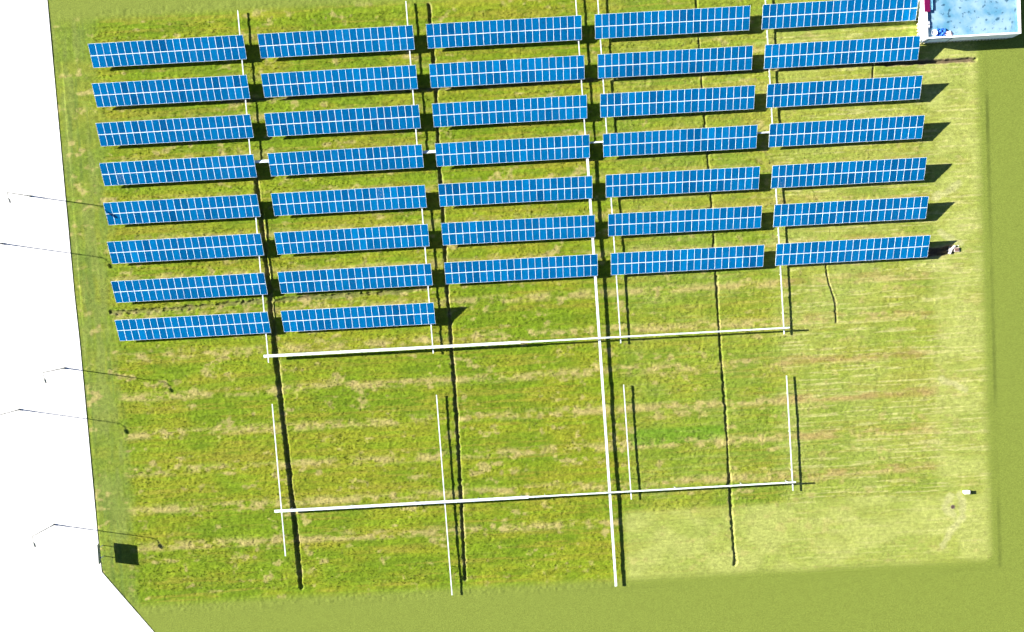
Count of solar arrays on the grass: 37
